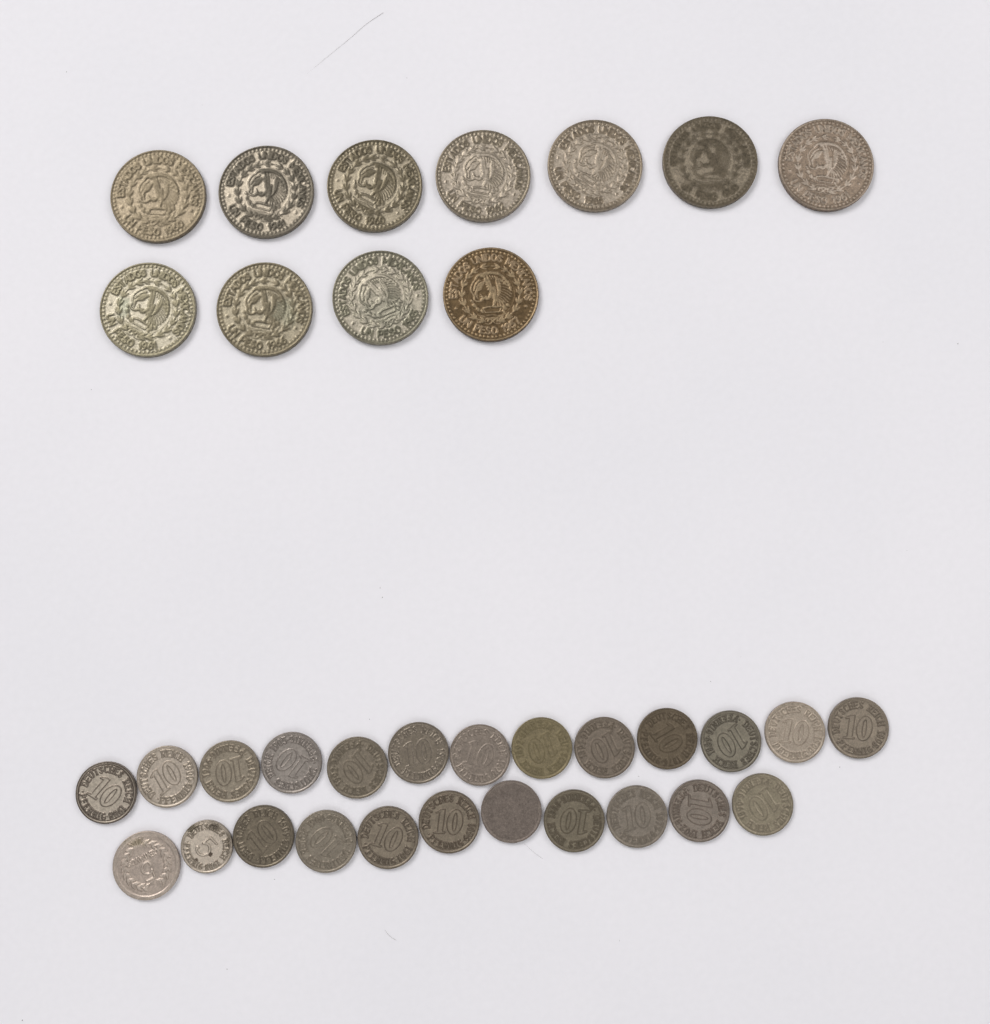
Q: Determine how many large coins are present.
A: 11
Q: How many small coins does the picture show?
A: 24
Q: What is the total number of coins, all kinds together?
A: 35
